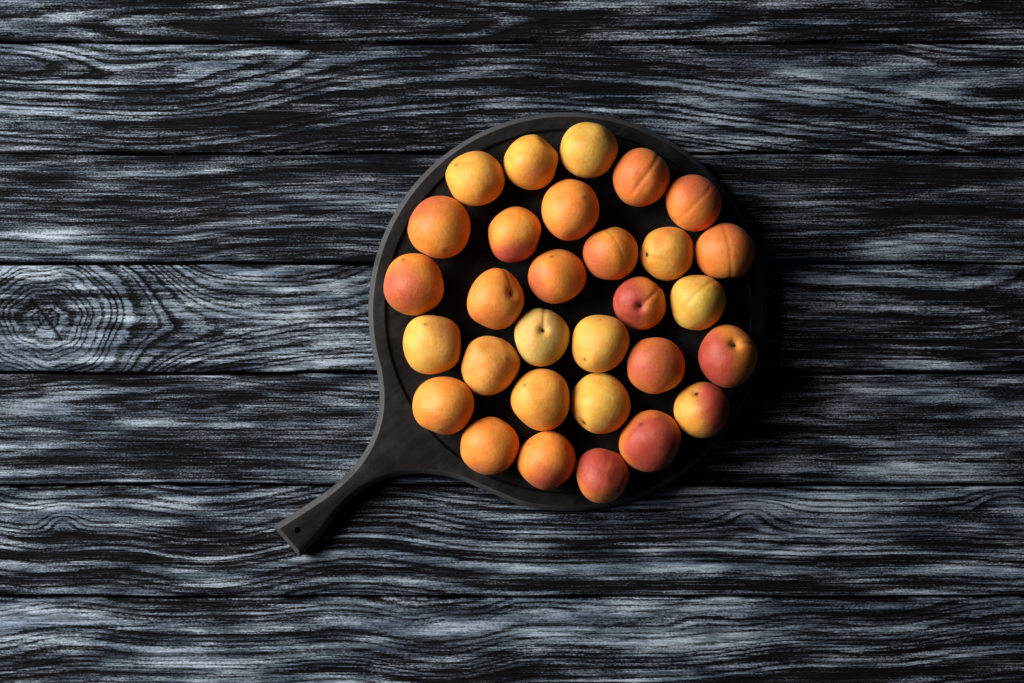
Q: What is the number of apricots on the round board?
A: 30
